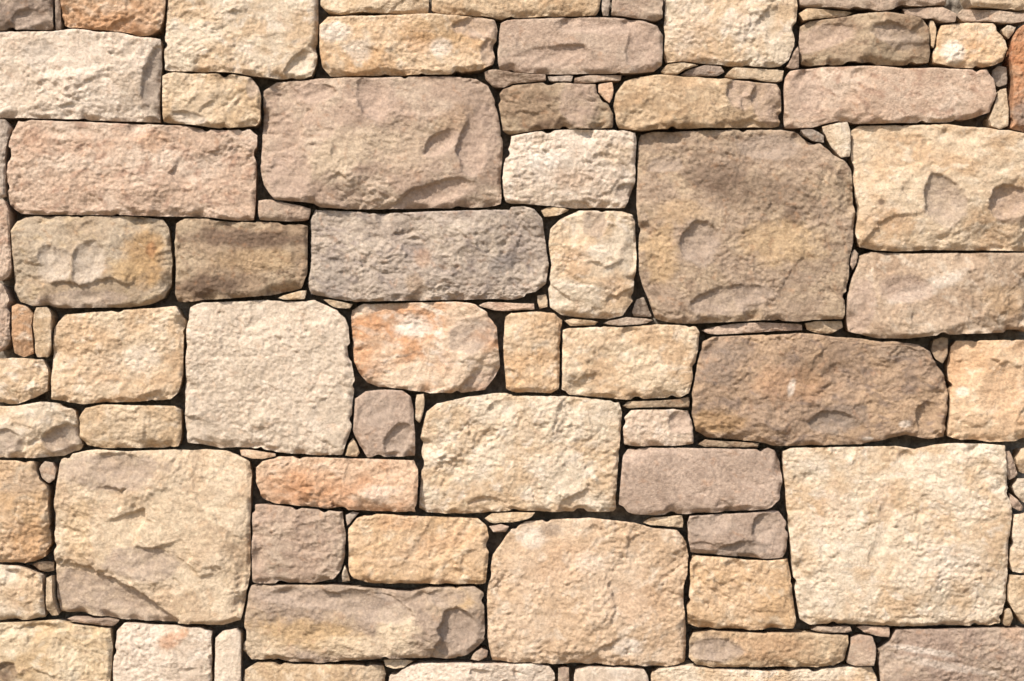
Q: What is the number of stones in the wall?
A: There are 127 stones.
